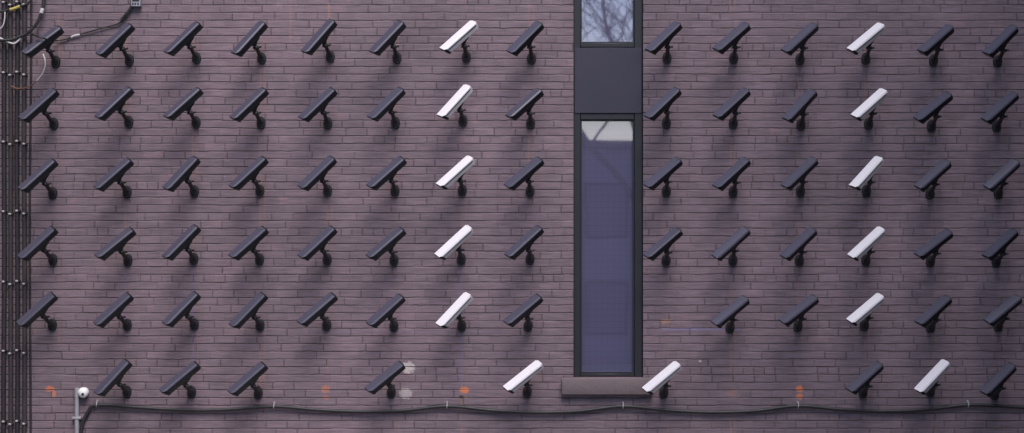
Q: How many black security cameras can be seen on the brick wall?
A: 65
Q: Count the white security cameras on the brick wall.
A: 13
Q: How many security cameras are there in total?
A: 78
